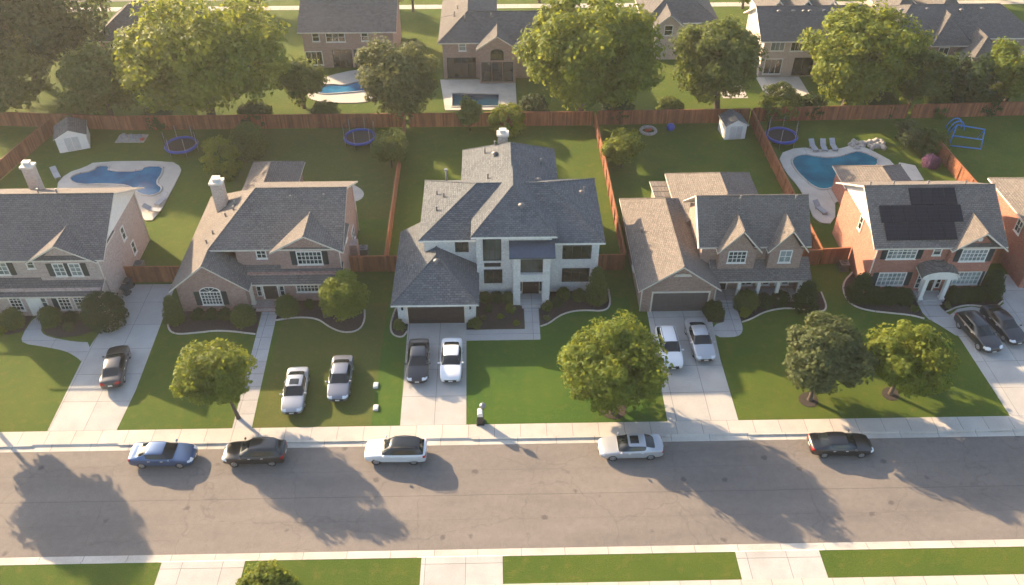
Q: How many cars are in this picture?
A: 14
